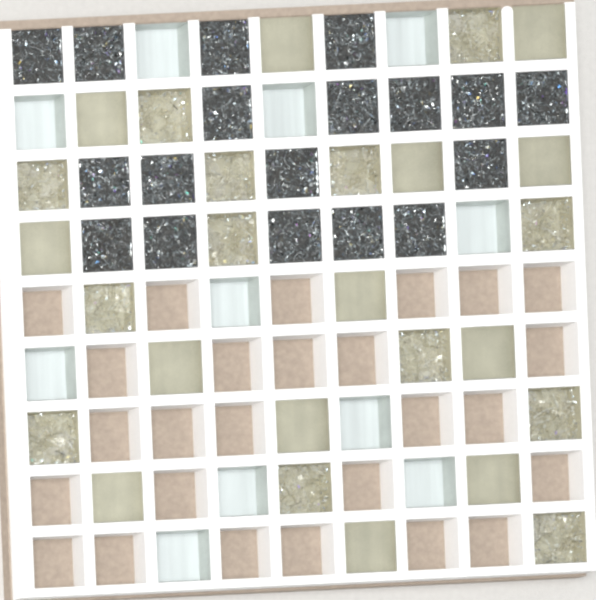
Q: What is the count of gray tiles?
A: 18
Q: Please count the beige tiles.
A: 26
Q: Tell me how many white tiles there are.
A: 11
